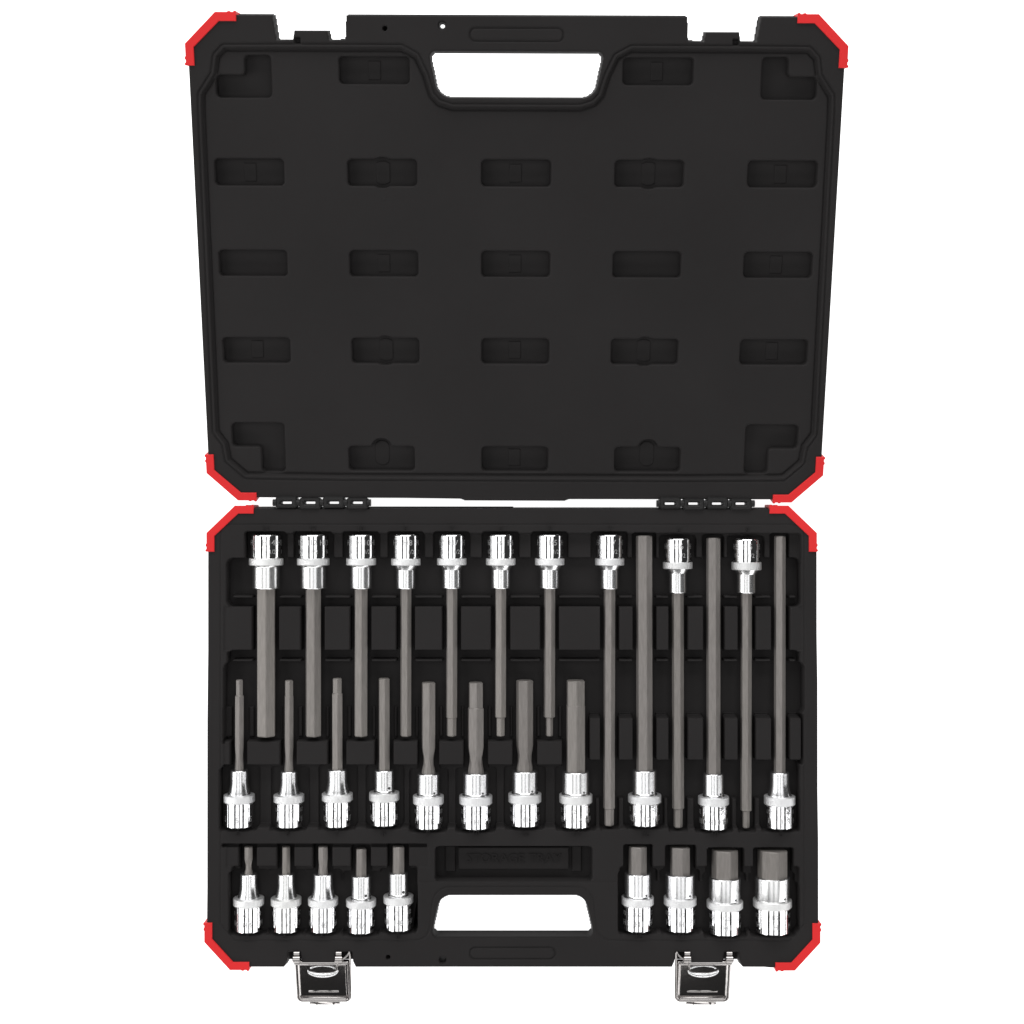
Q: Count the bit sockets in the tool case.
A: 30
